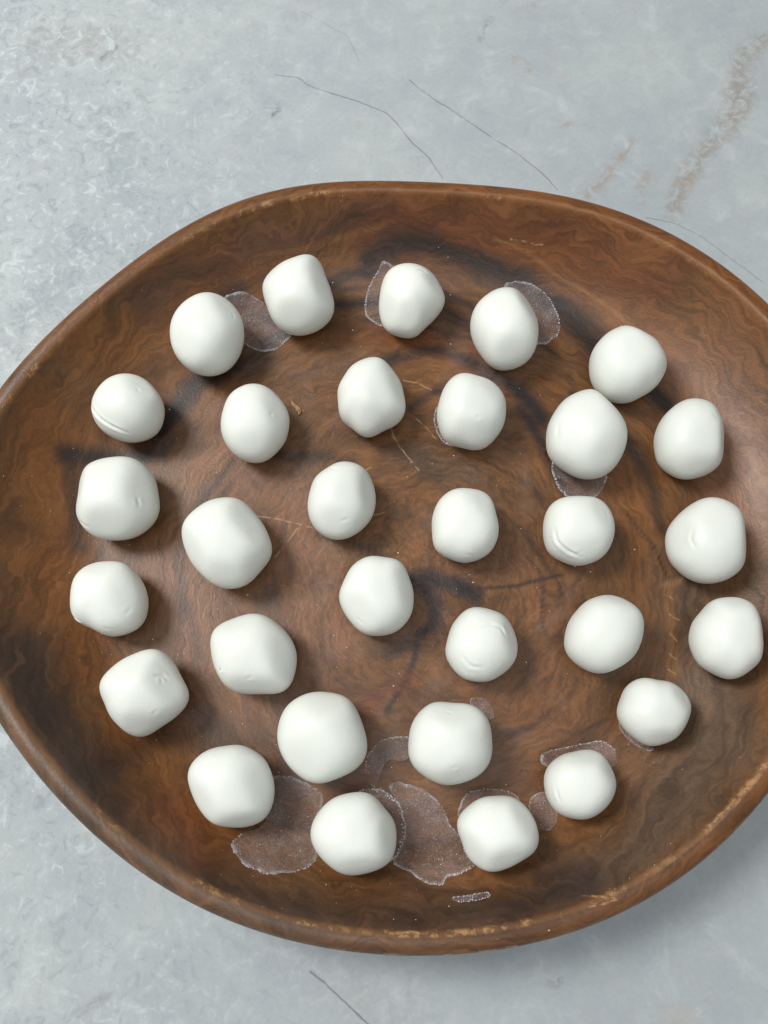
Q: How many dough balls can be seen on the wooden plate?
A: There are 31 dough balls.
